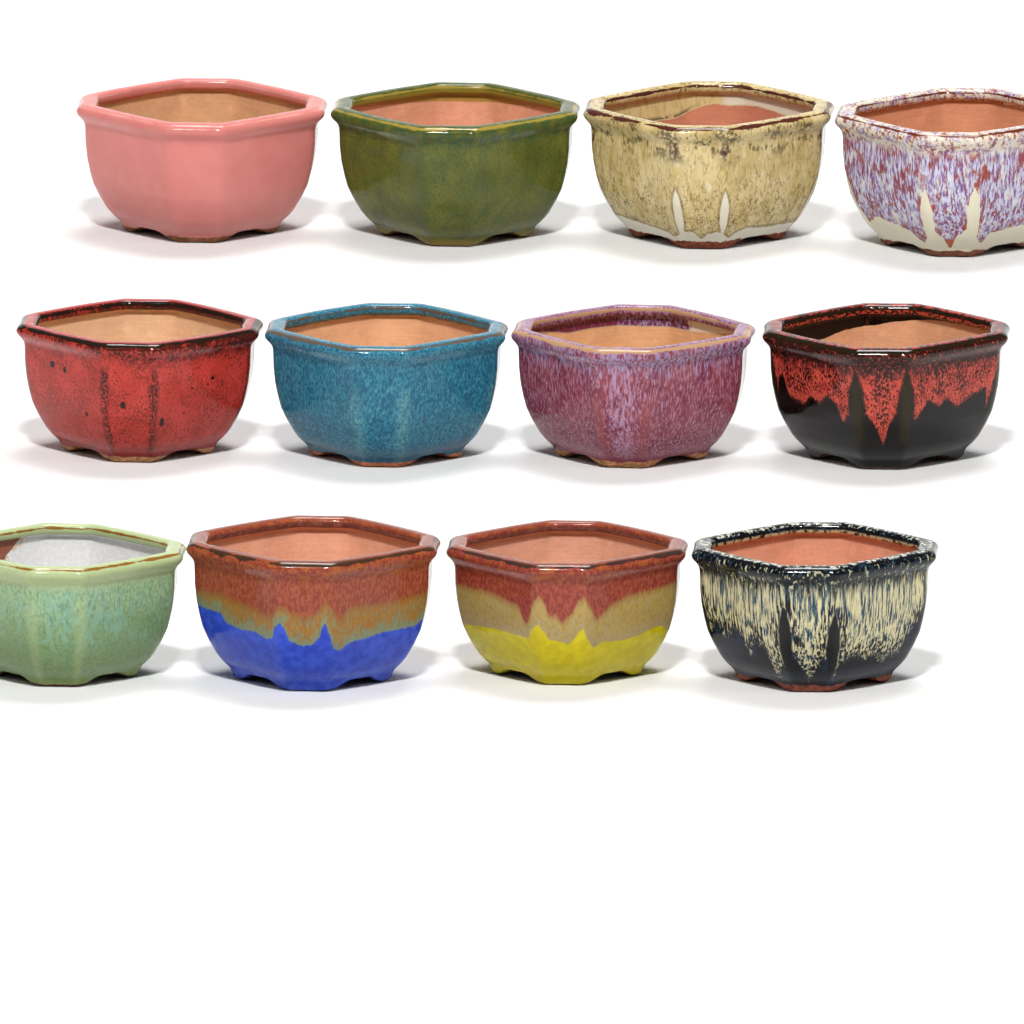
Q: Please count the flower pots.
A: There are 12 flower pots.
